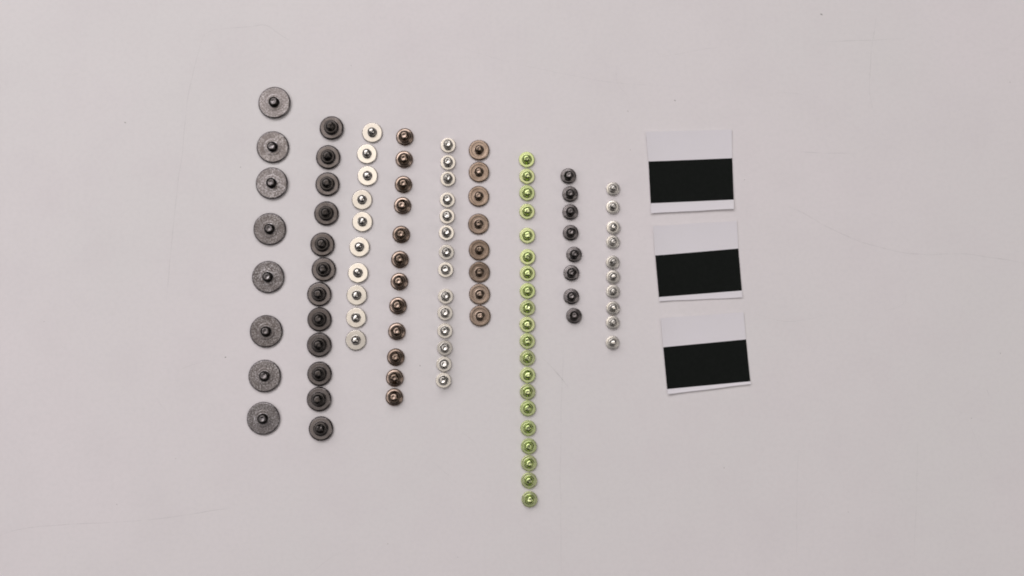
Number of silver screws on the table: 34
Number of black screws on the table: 28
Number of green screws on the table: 20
